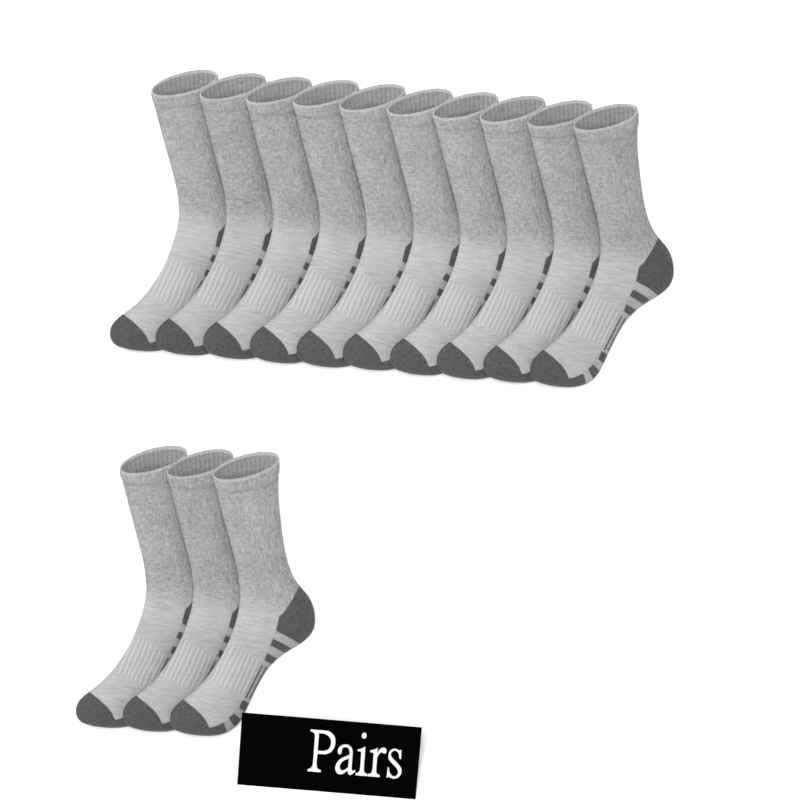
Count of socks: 13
